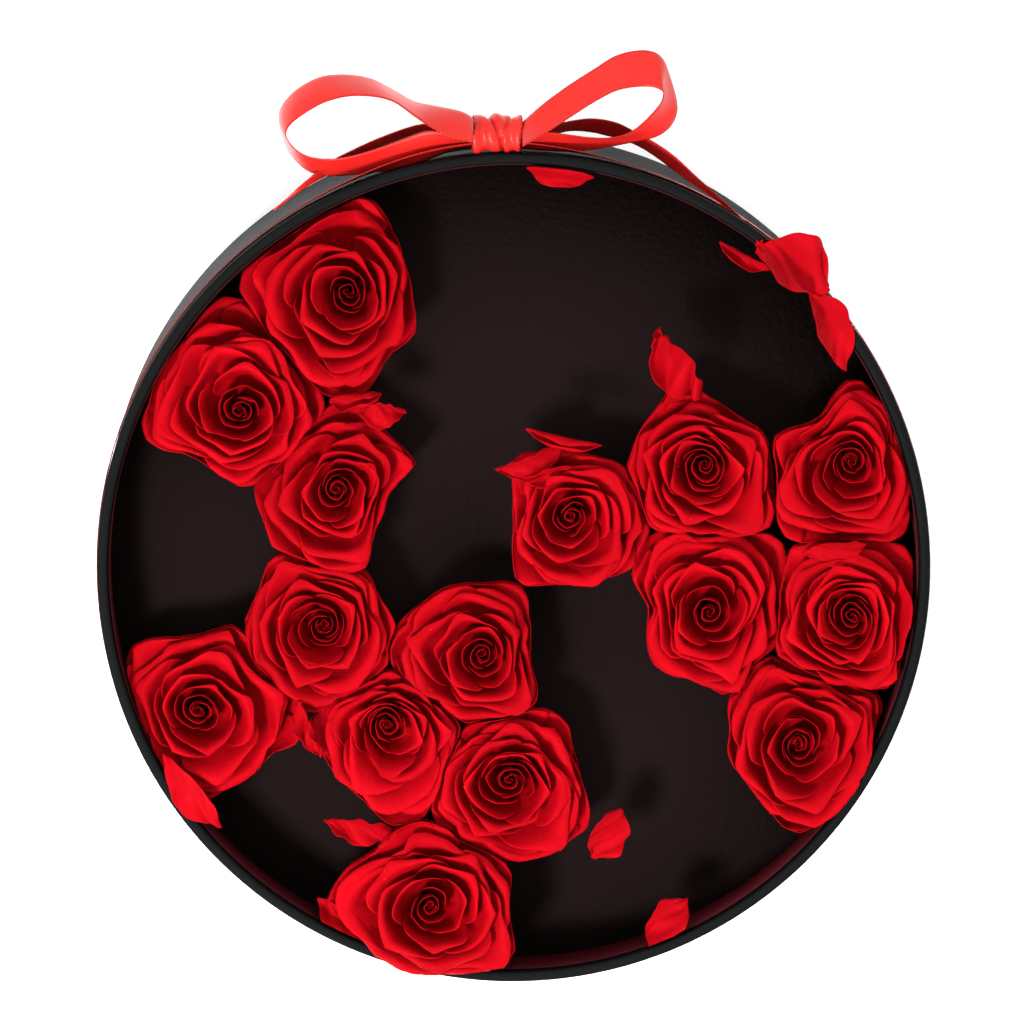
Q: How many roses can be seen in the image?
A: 15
